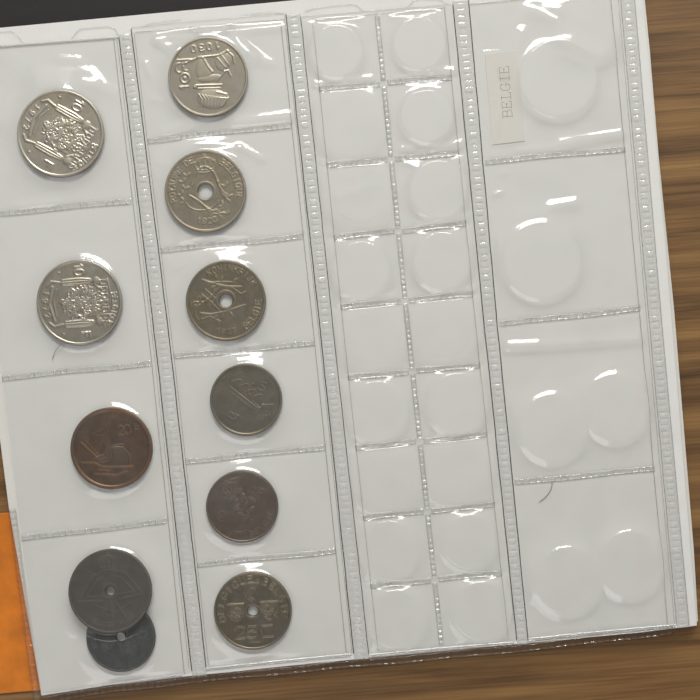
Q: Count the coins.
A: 11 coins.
